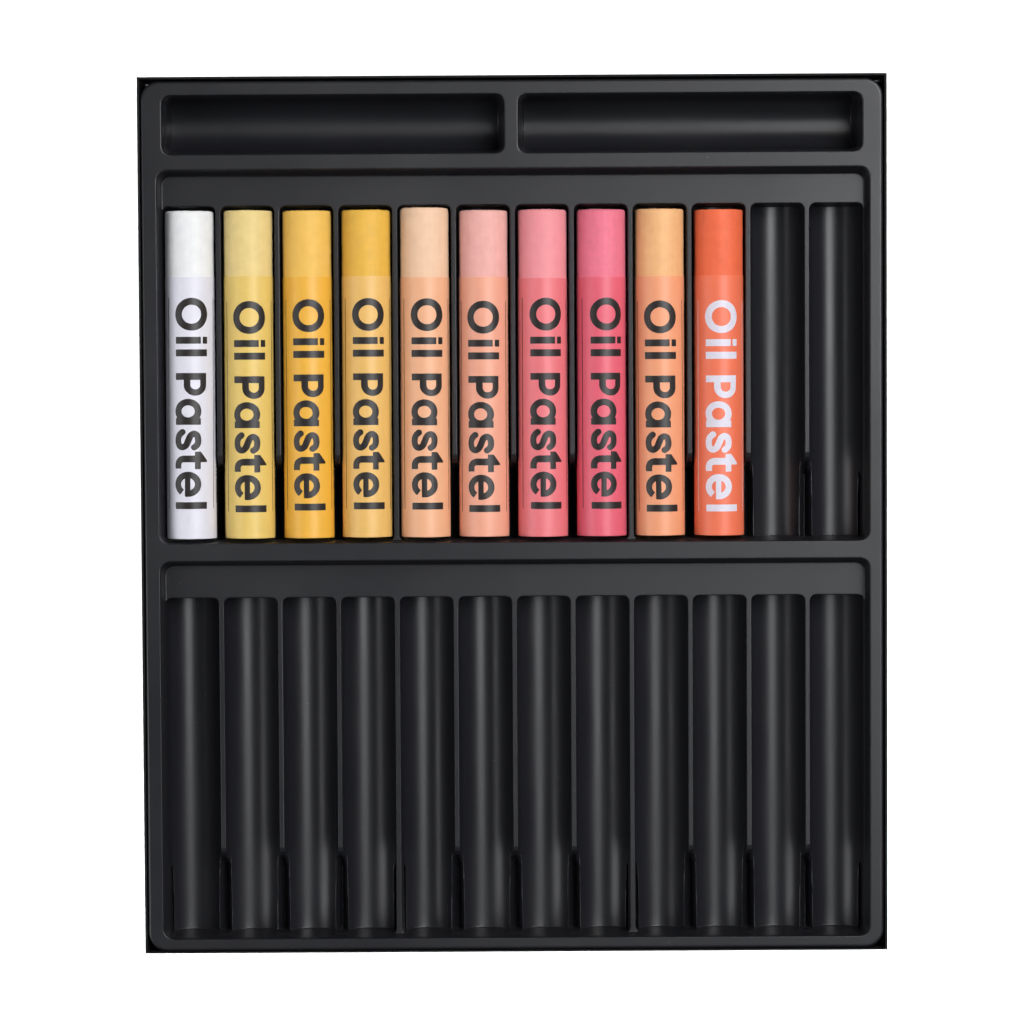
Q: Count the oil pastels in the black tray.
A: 10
